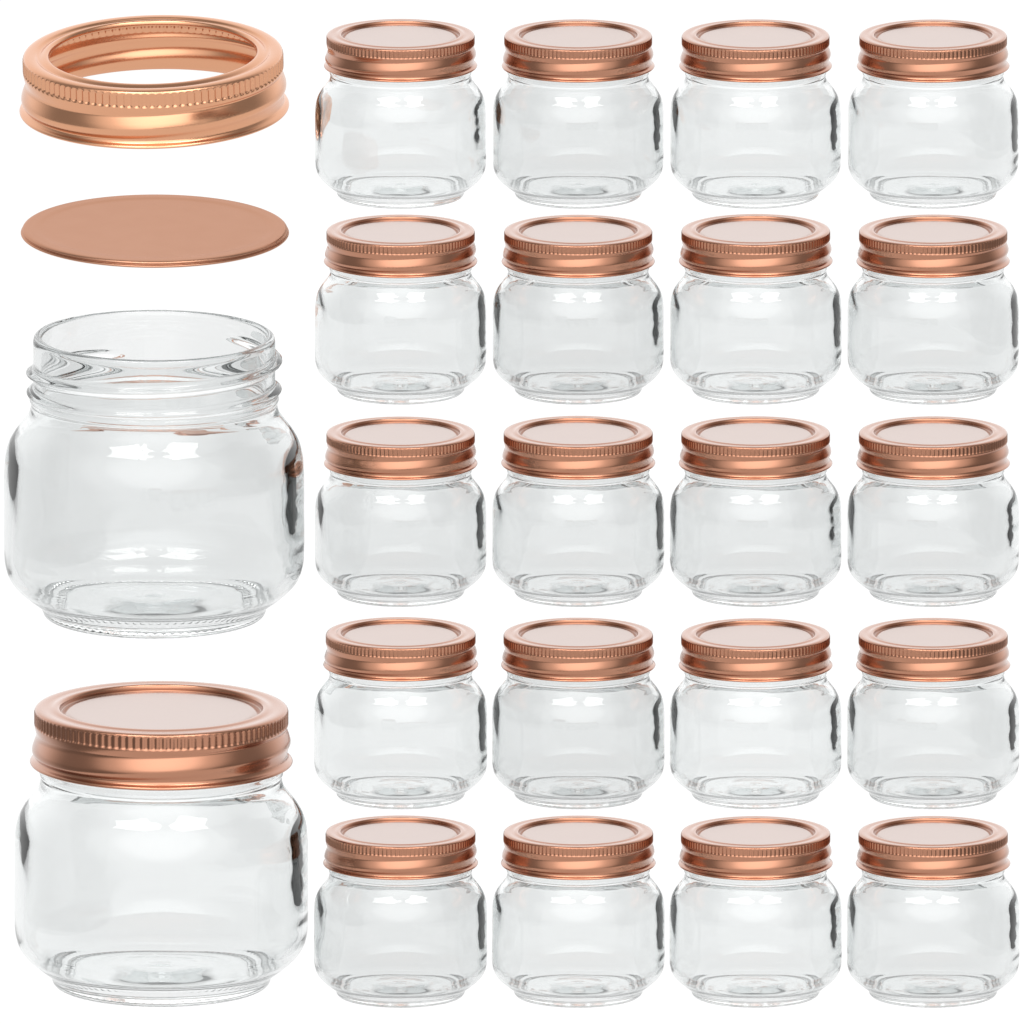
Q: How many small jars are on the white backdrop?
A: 20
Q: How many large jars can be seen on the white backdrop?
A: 2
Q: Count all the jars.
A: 22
